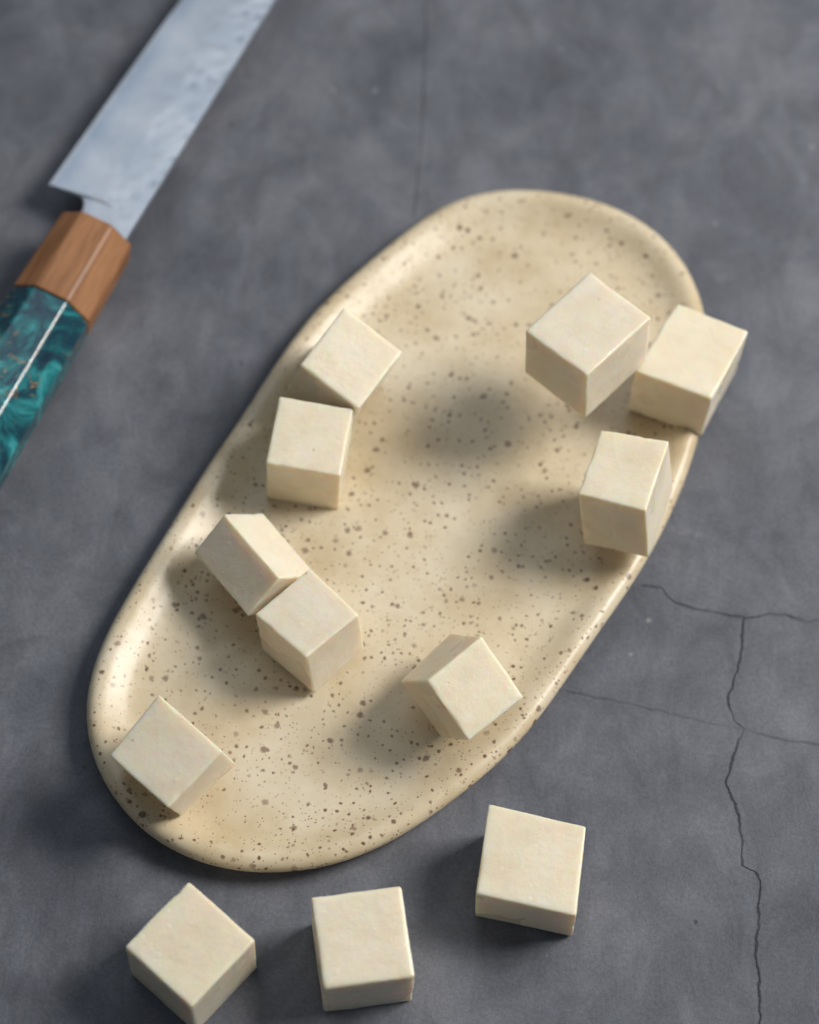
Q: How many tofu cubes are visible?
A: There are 12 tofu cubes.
